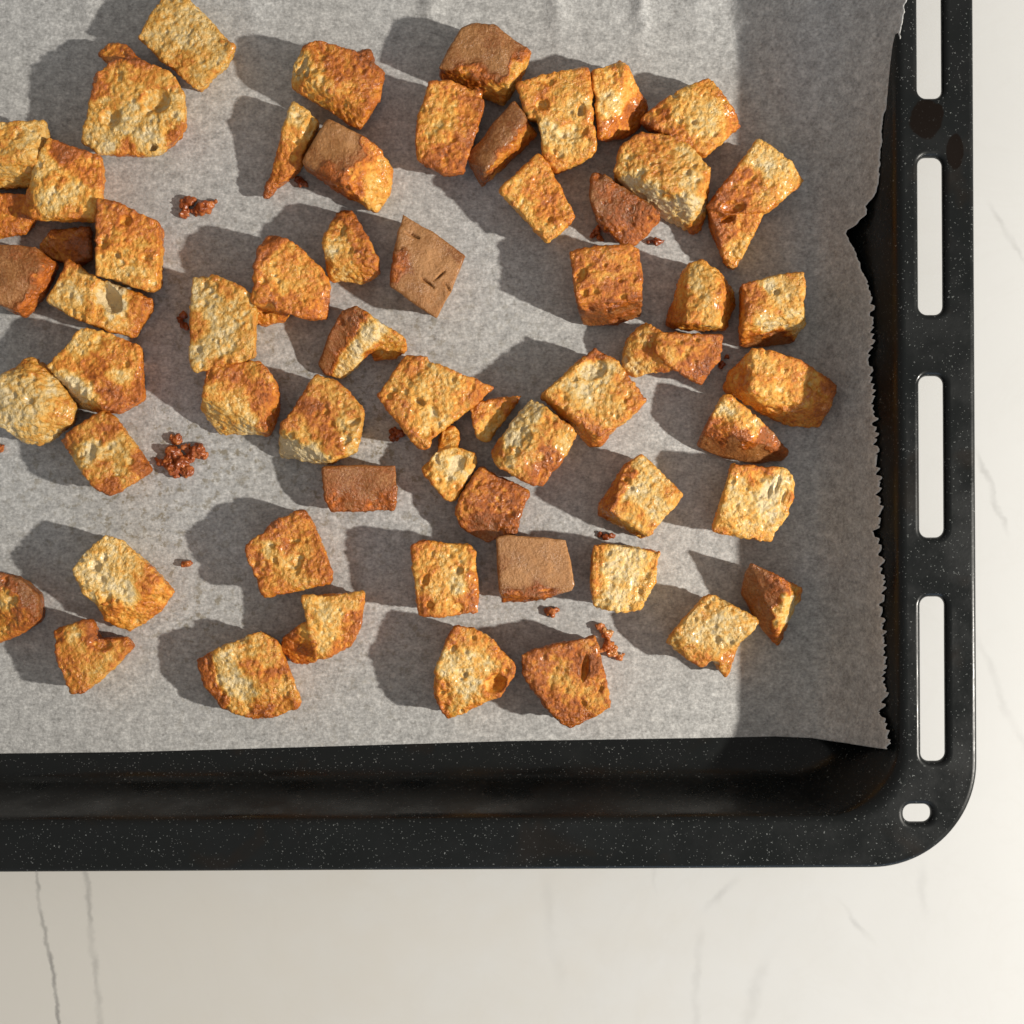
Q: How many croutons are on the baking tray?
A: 60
